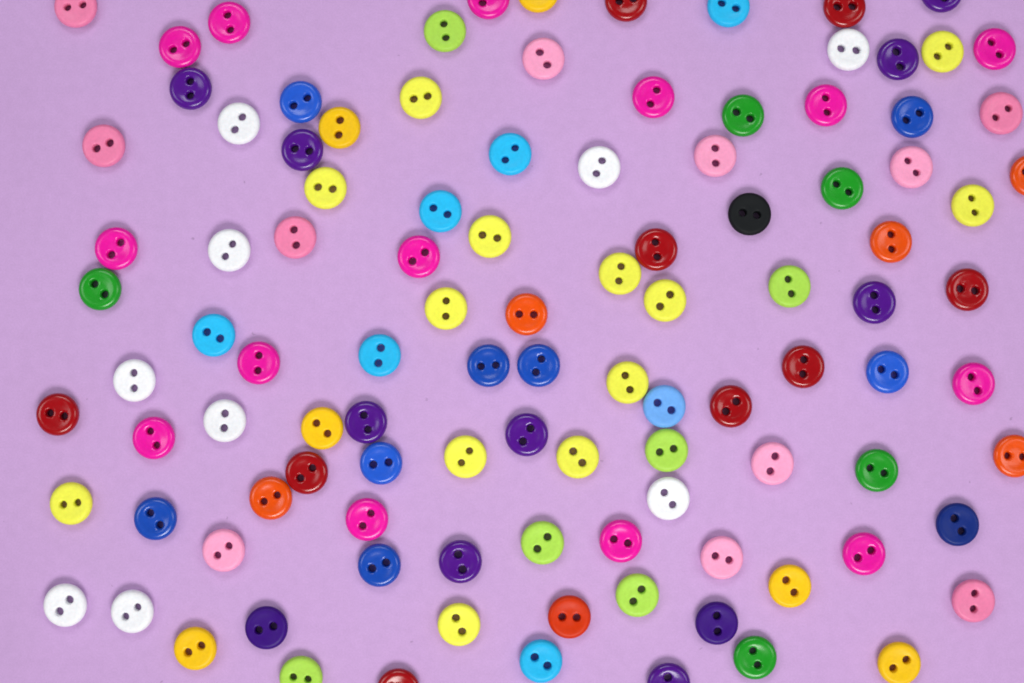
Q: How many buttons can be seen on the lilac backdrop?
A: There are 107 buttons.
